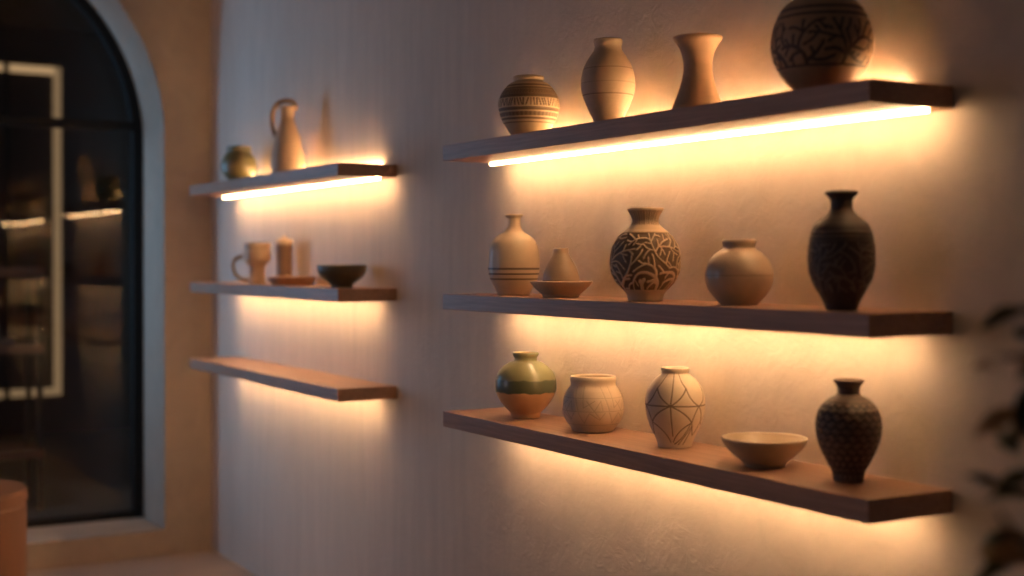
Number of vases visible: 14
